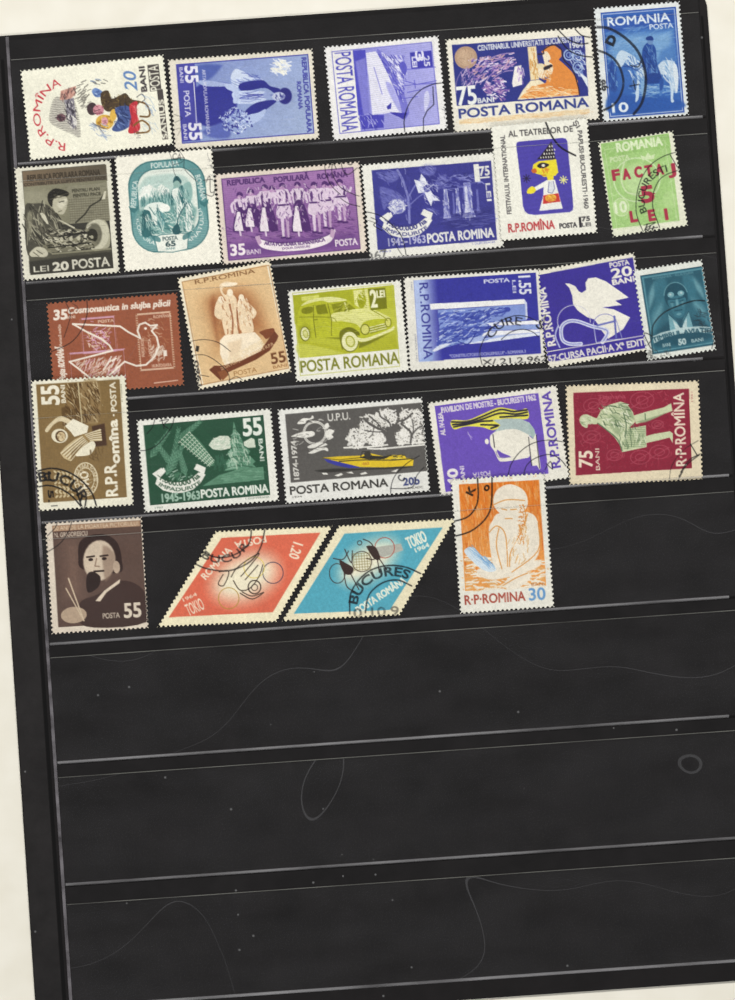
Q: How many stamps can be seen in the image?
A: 26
